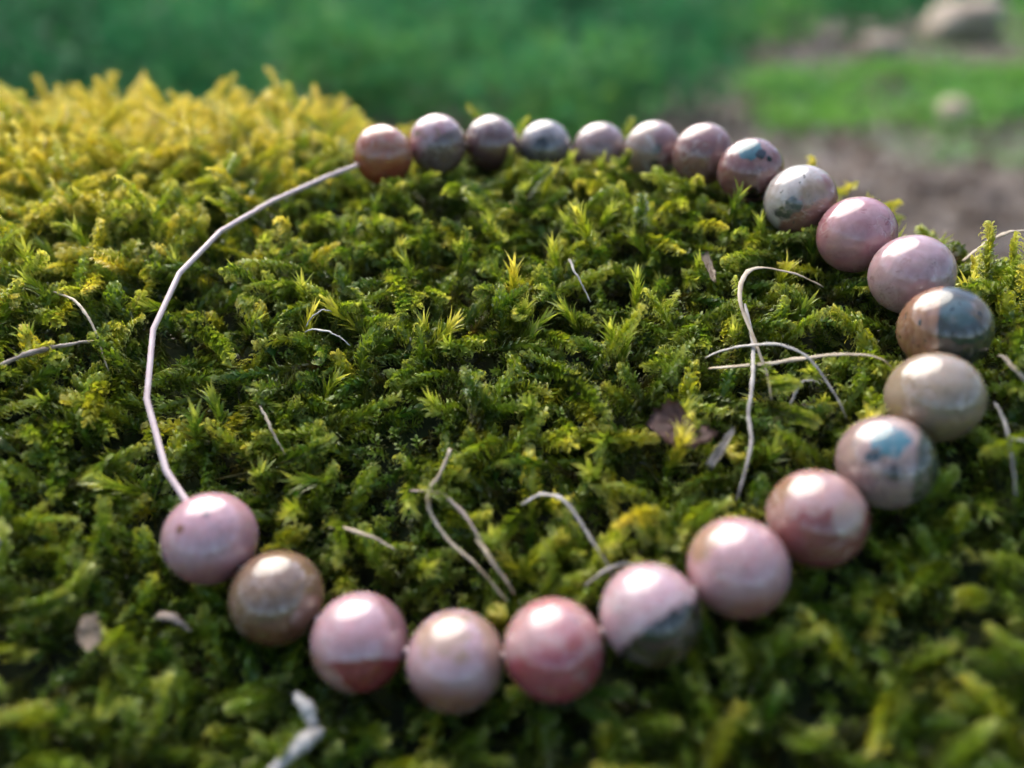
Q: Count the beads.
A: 22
